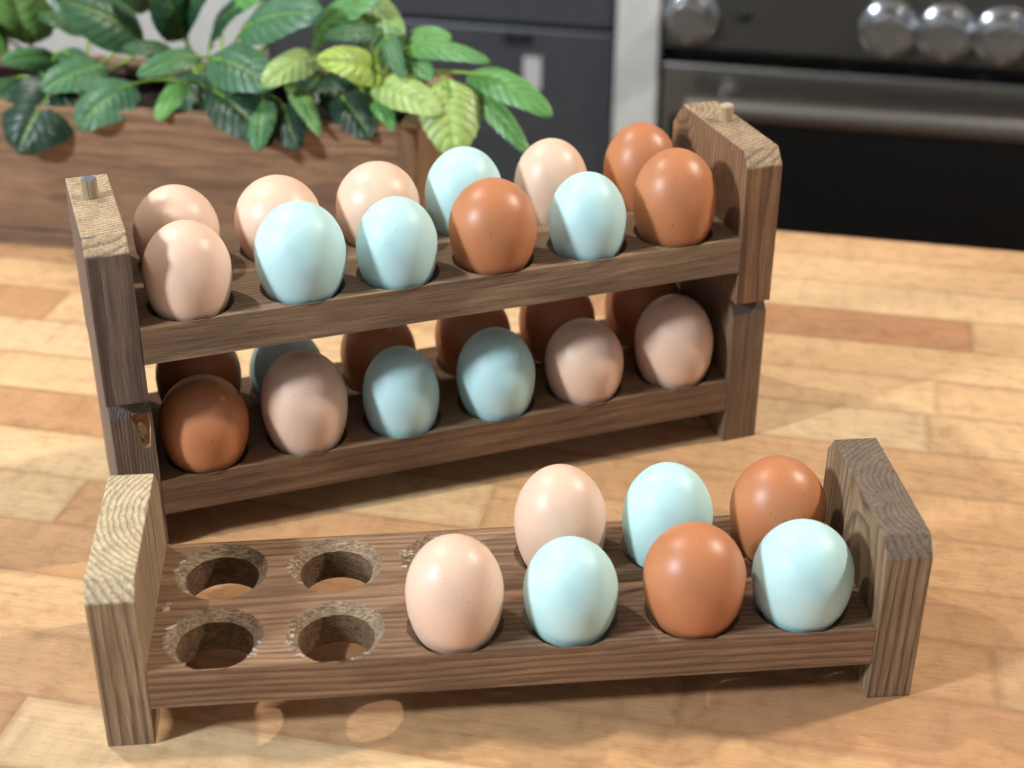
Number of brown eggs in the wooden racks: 11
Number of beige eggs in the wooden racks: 10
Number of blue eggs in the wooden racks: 10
